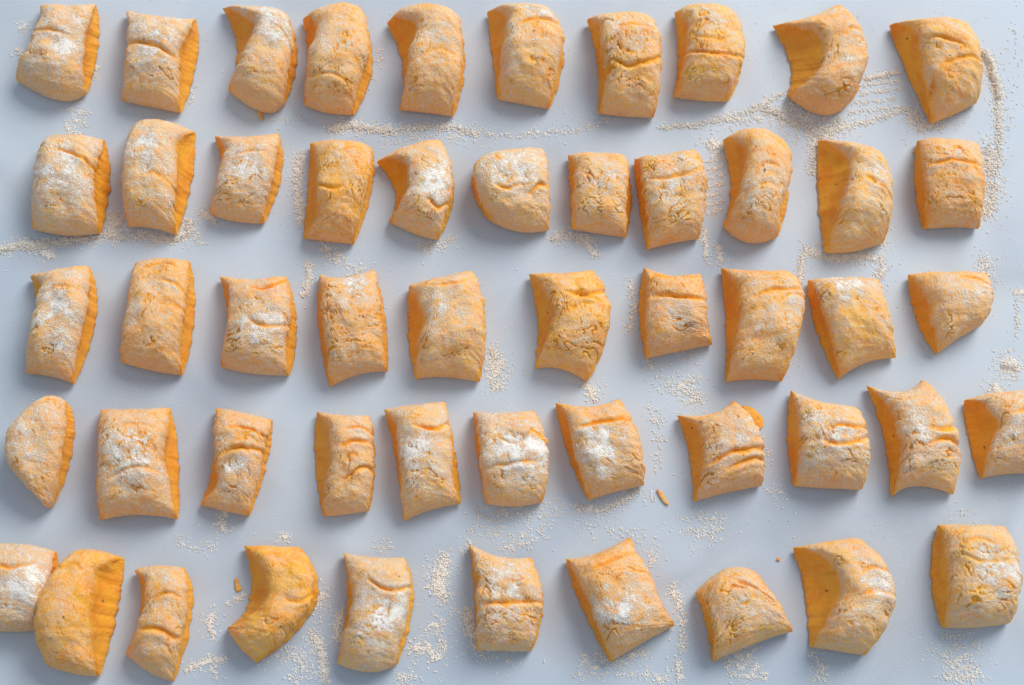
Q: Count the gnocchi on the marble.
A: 52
